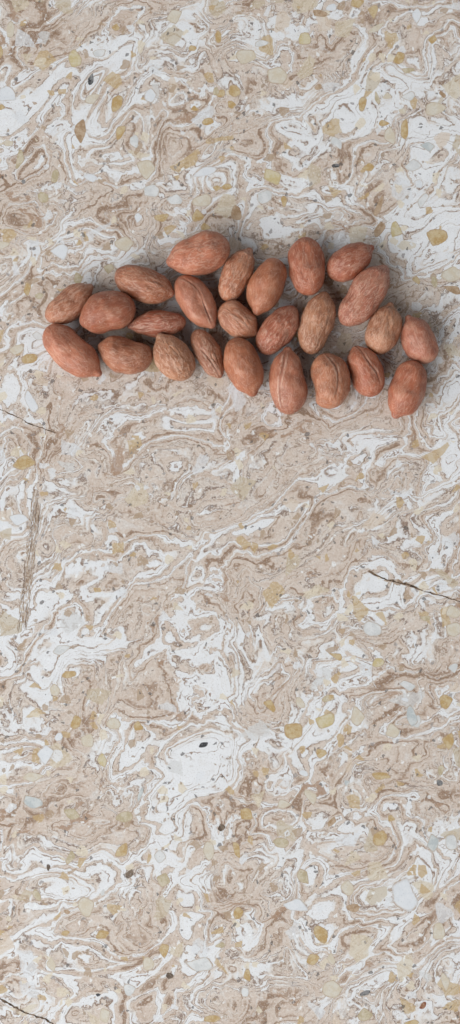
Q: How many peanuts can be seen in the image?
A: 25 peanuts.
